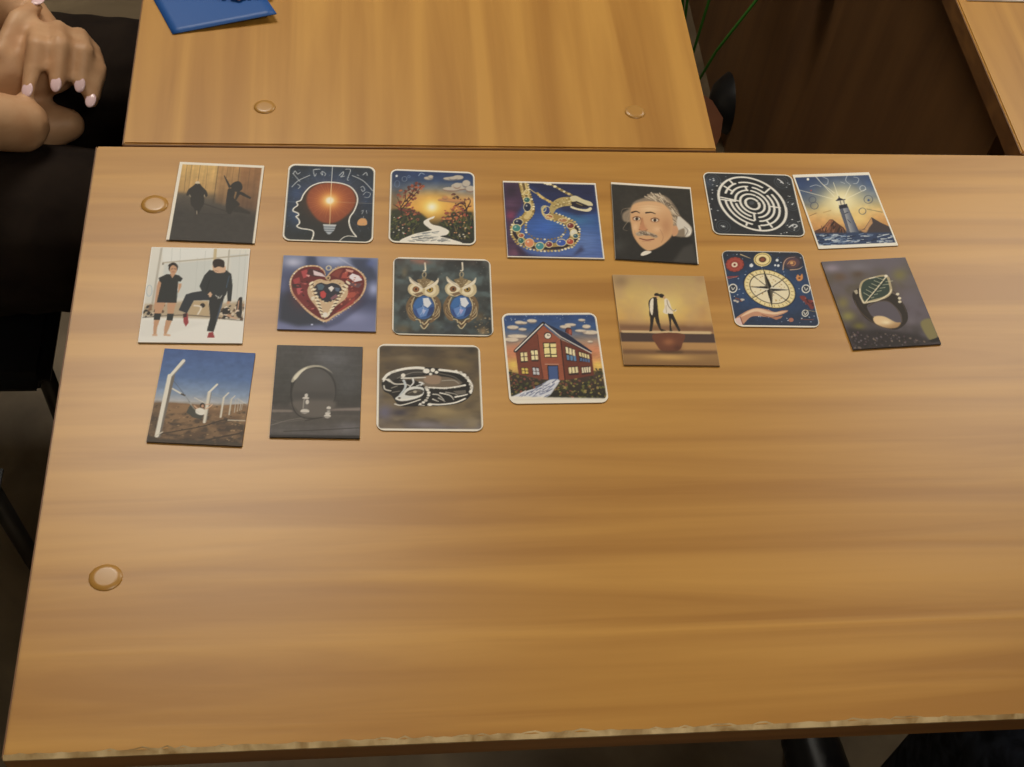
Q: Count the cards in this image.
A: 17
